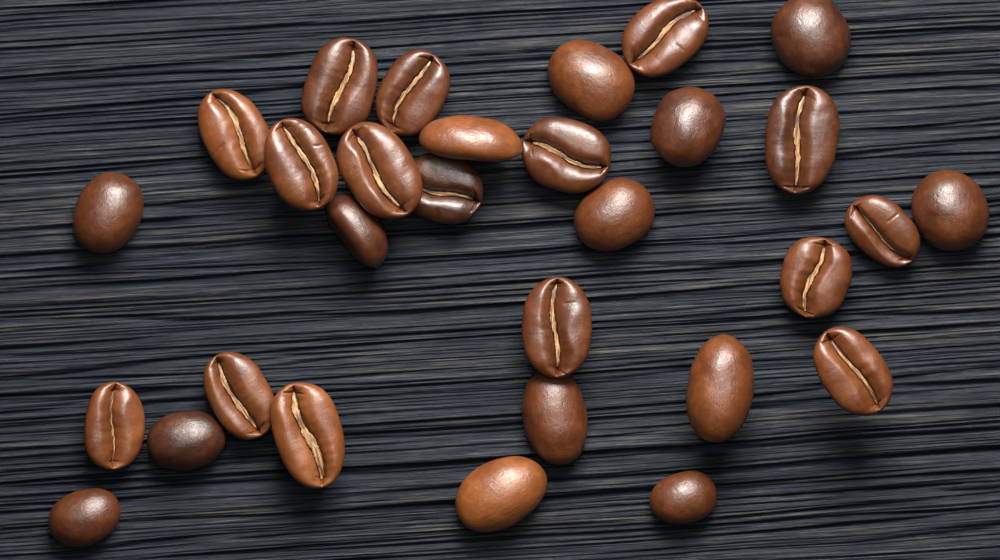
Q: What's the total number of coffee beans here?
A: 30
